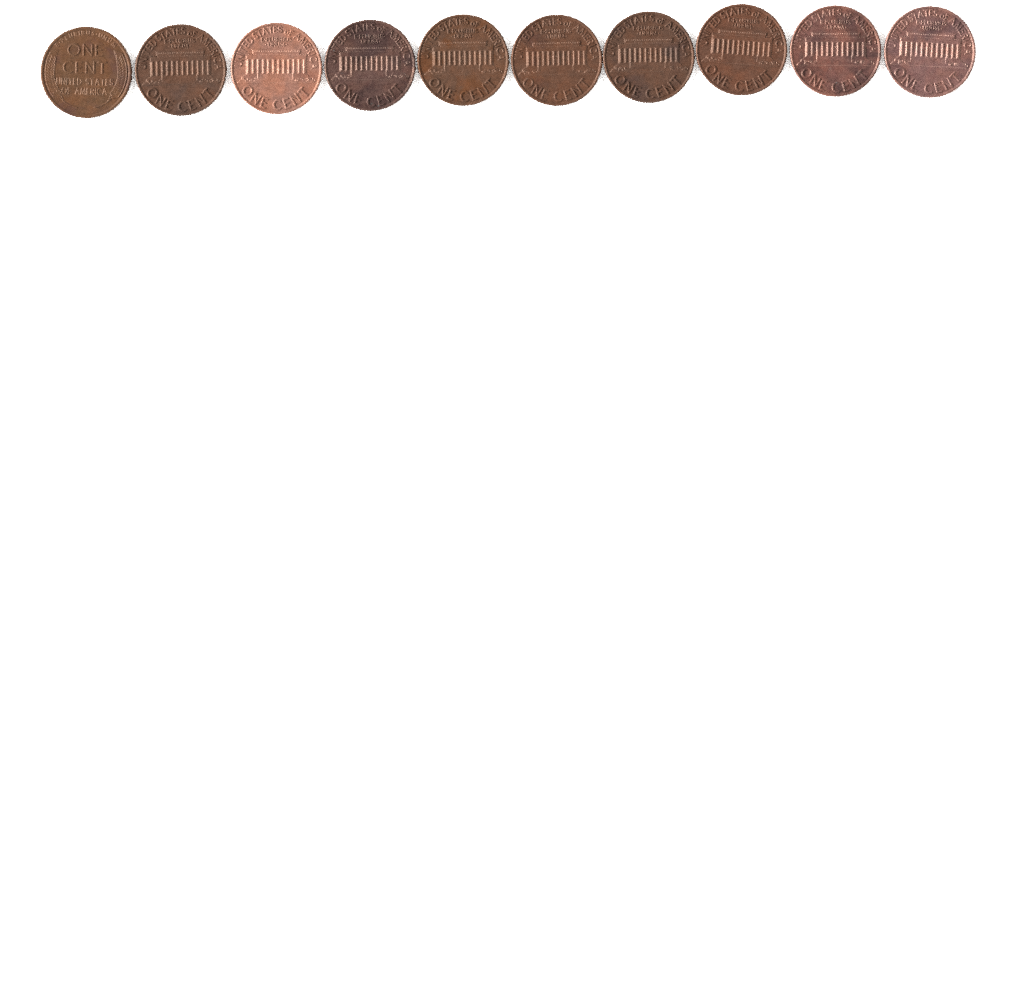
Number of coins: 10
